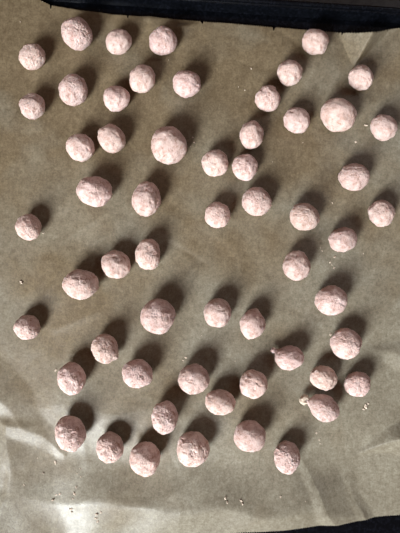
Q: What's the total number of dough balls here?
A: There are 58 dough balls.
